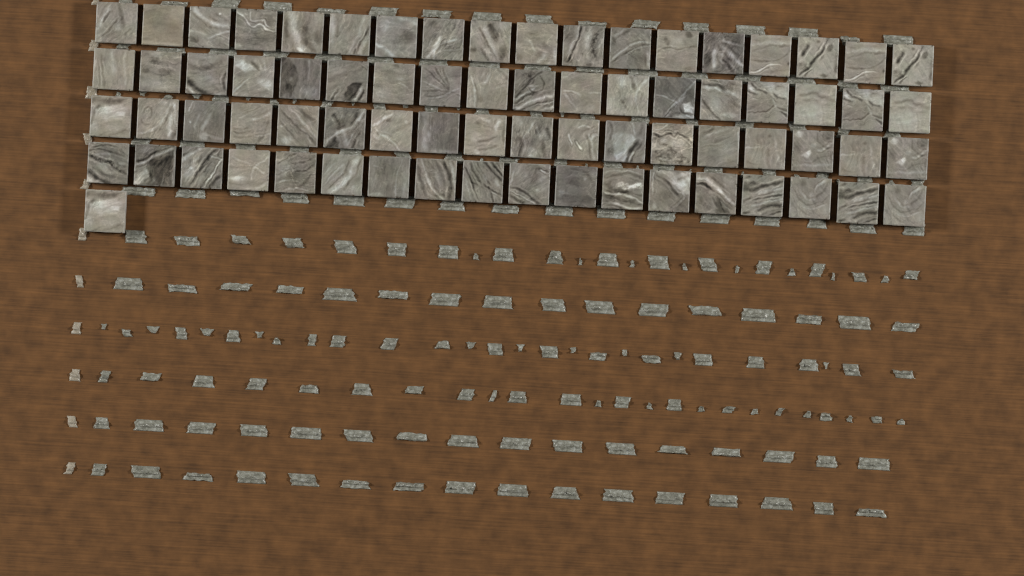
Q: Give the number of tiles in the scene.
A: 73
